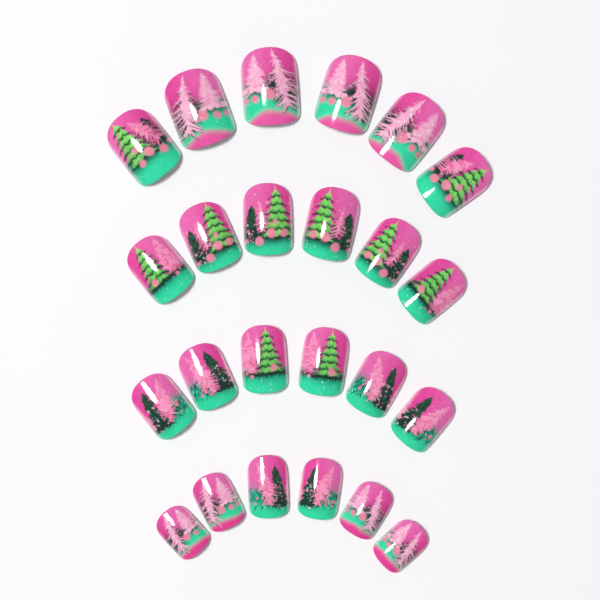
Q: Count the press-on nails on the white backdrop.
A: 24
